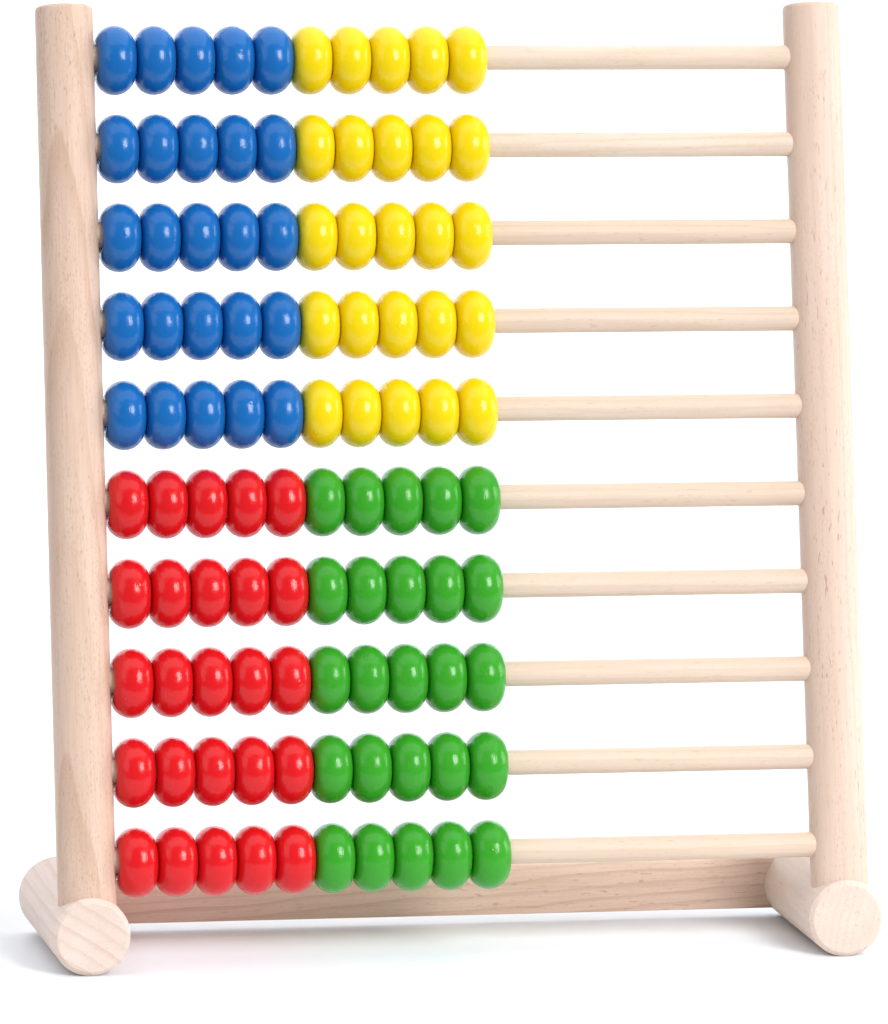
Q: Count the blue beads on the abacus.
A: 25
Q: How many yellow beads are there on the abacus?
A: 25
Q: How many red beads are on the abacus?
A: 25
